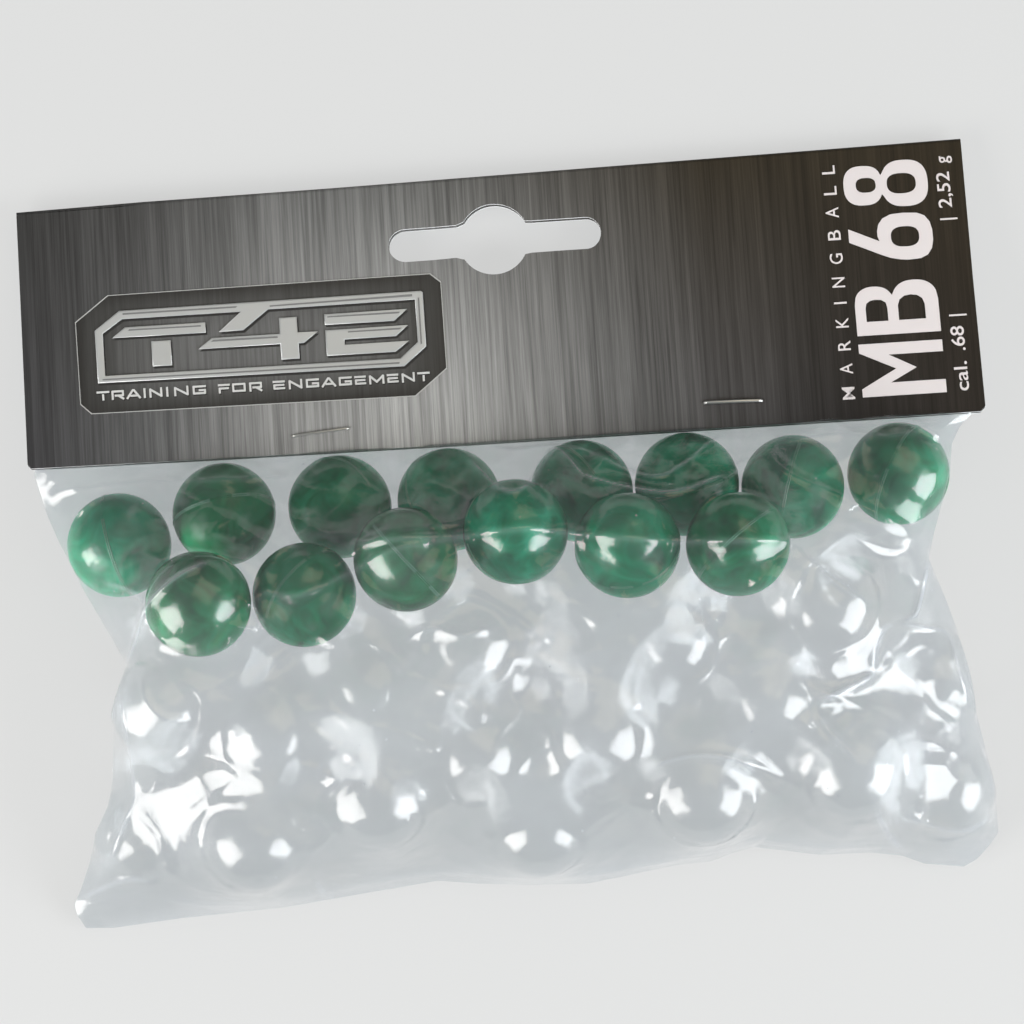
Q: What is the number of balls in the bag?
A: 14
